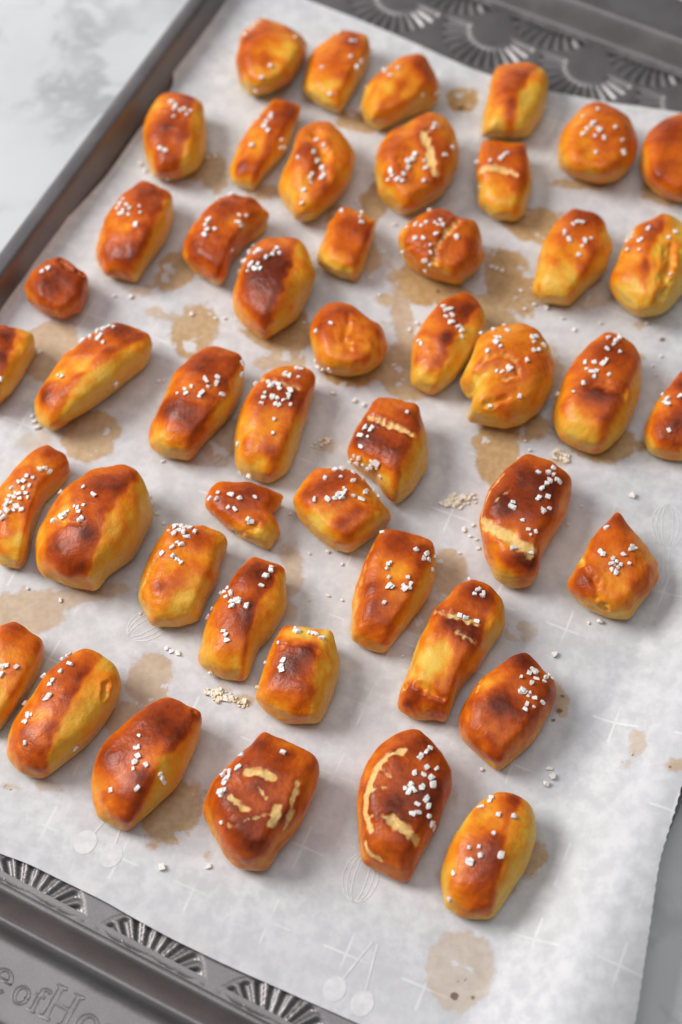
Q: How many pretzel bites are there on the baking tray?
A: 47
